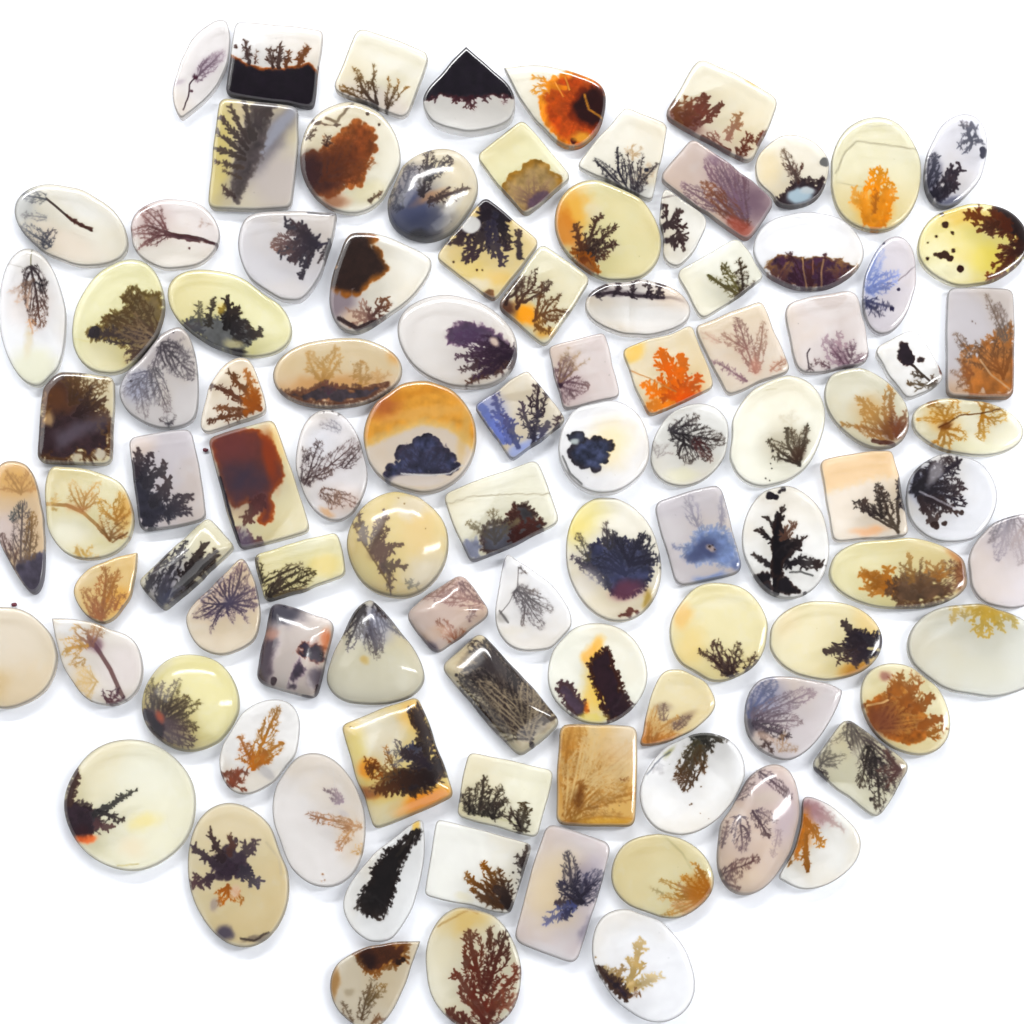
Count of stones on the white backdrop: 100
